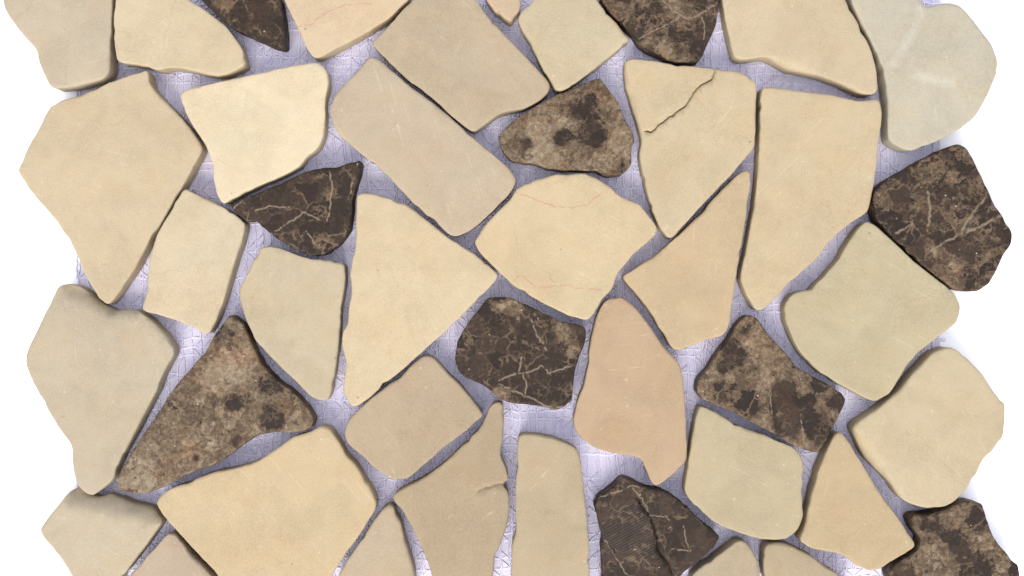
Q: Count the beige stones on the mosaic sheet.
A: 33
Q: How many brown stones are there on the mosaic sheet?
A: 10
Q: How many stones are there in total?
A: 43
